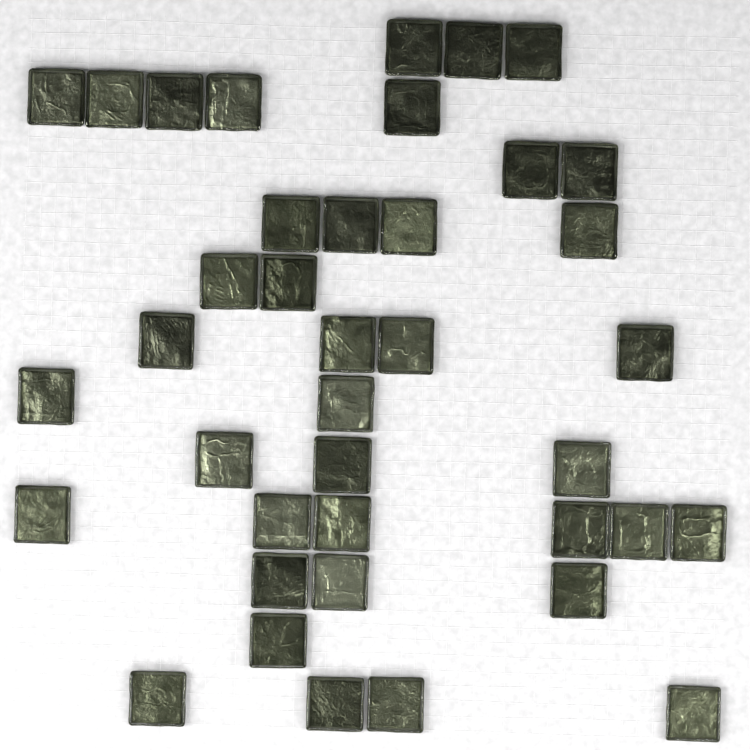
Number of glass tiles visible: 39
